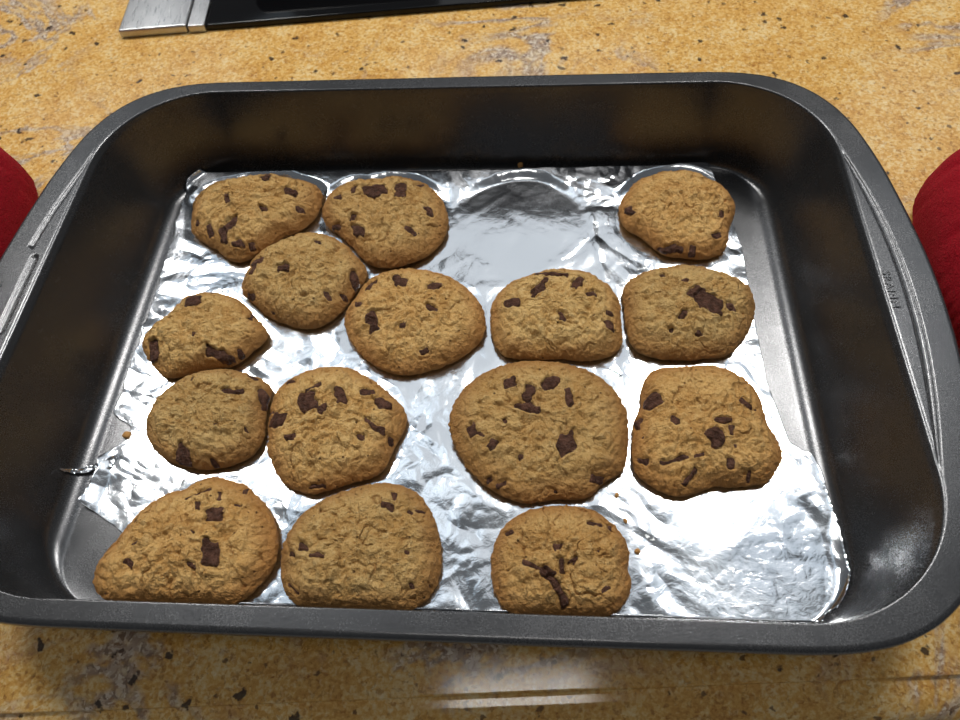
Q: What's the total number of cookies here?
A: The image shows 15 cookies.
